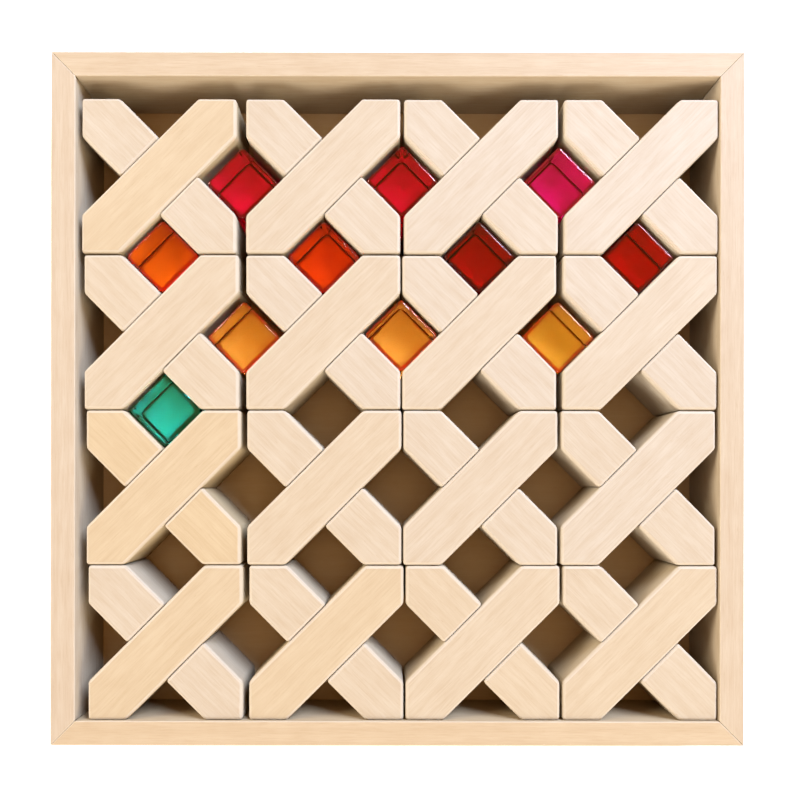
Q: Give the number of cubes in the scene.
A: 11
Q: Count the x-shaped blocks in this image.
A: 16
